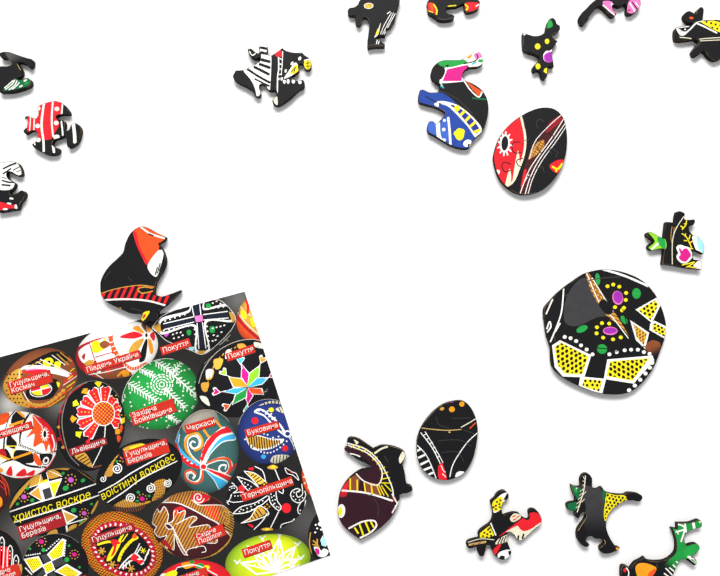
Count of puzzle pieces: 19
